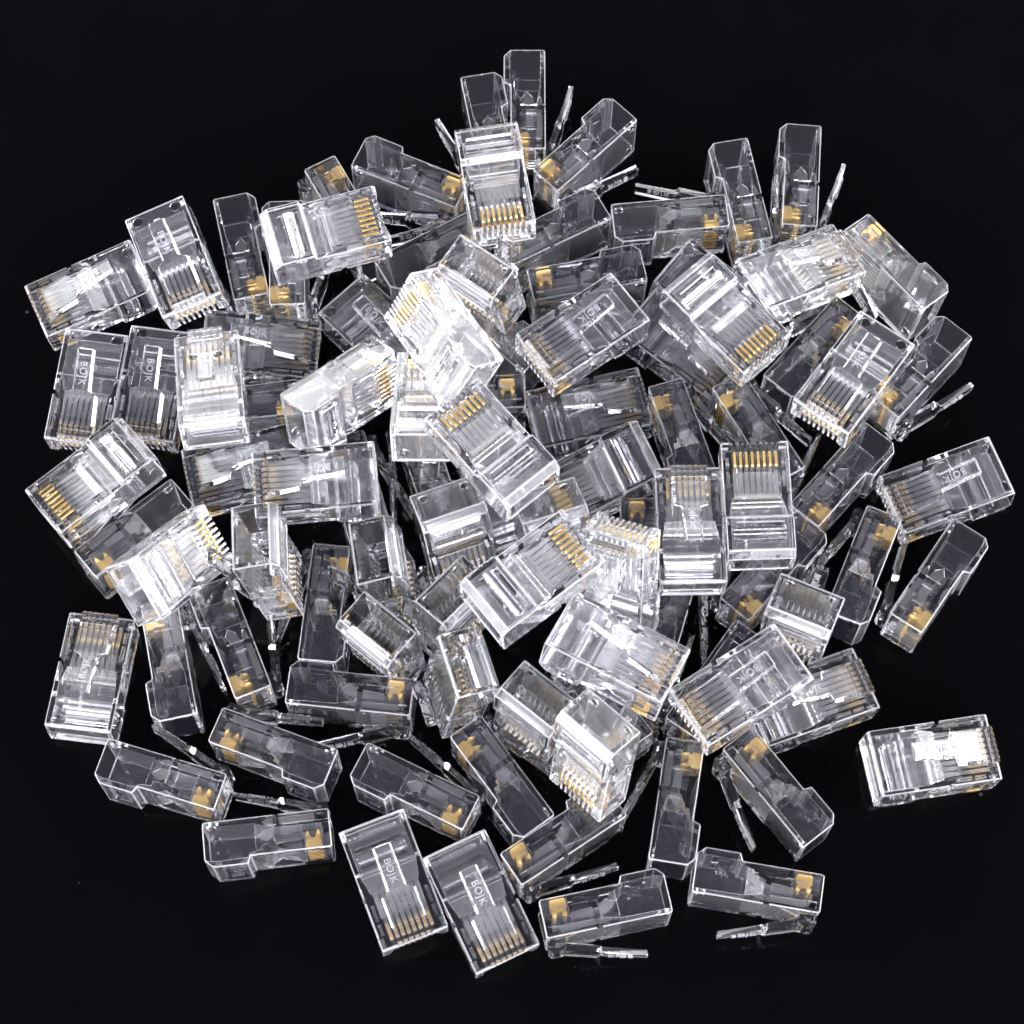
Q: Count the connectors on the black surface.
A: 95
